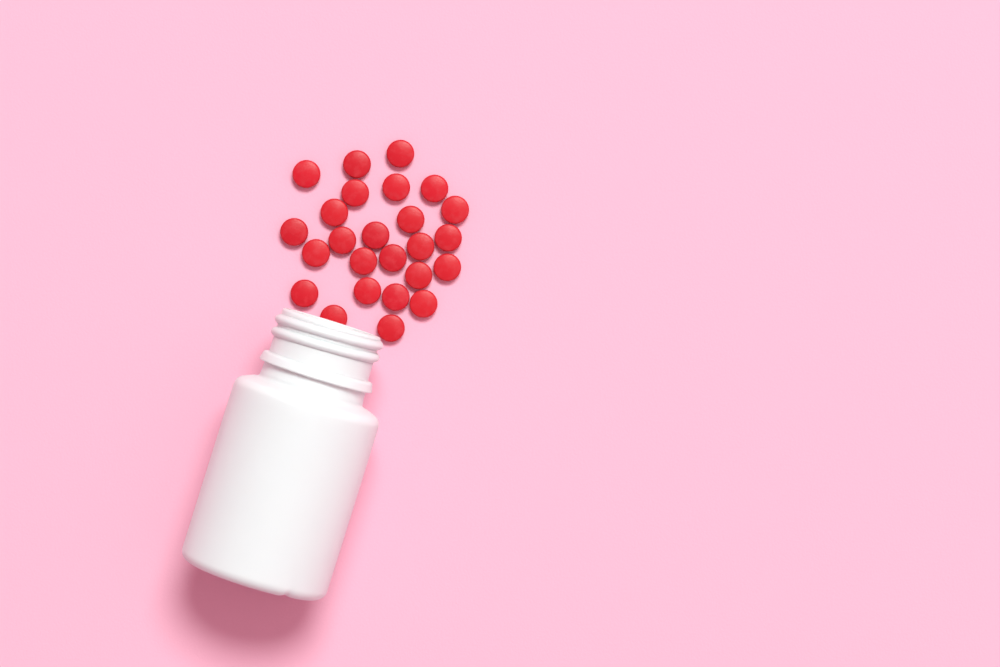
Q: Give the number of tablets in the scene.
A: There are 25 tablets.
